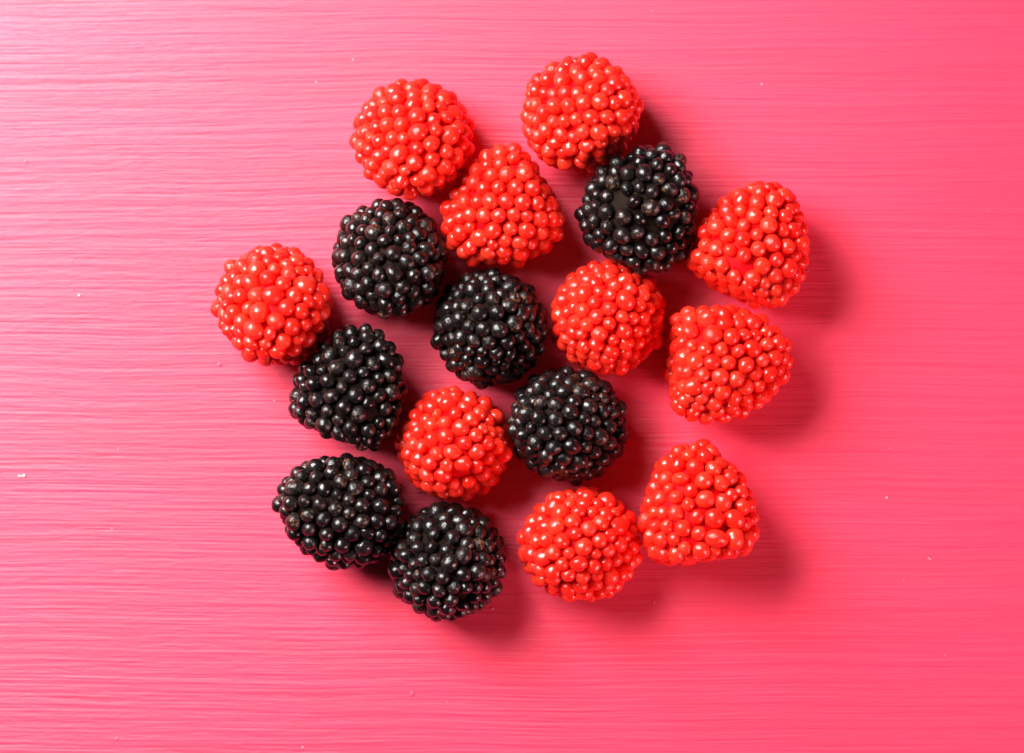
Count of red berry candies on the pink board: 10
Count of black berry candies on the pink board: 7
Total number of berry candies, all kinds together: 17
